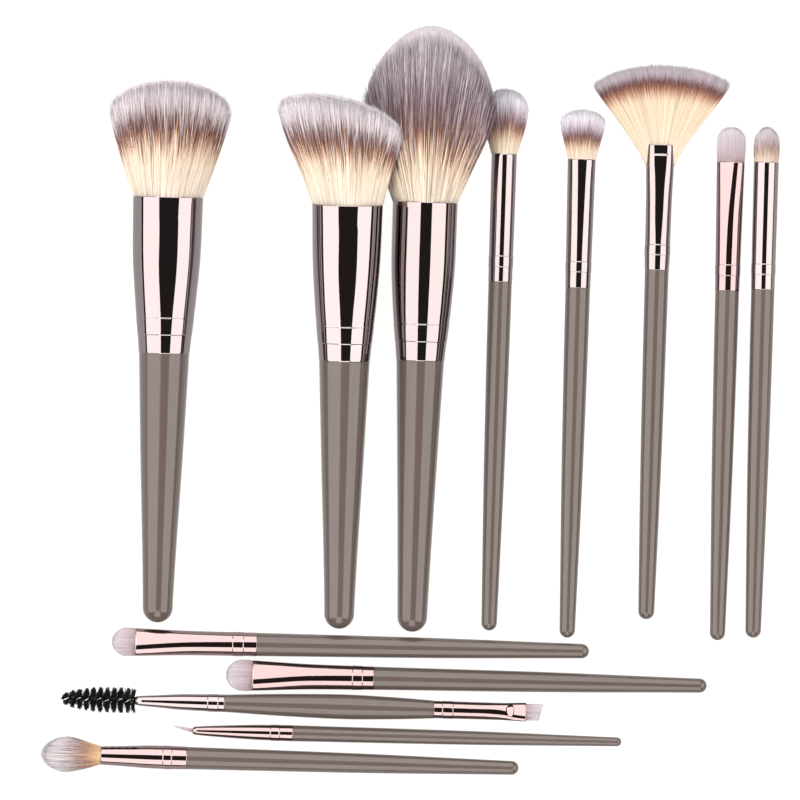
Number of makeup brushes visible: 13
